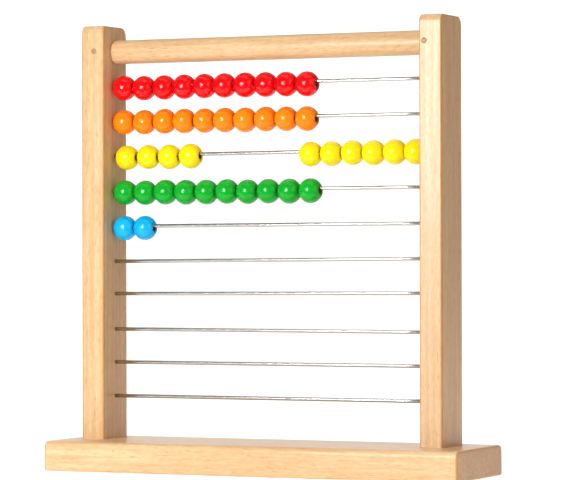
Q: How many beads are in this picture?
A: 42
